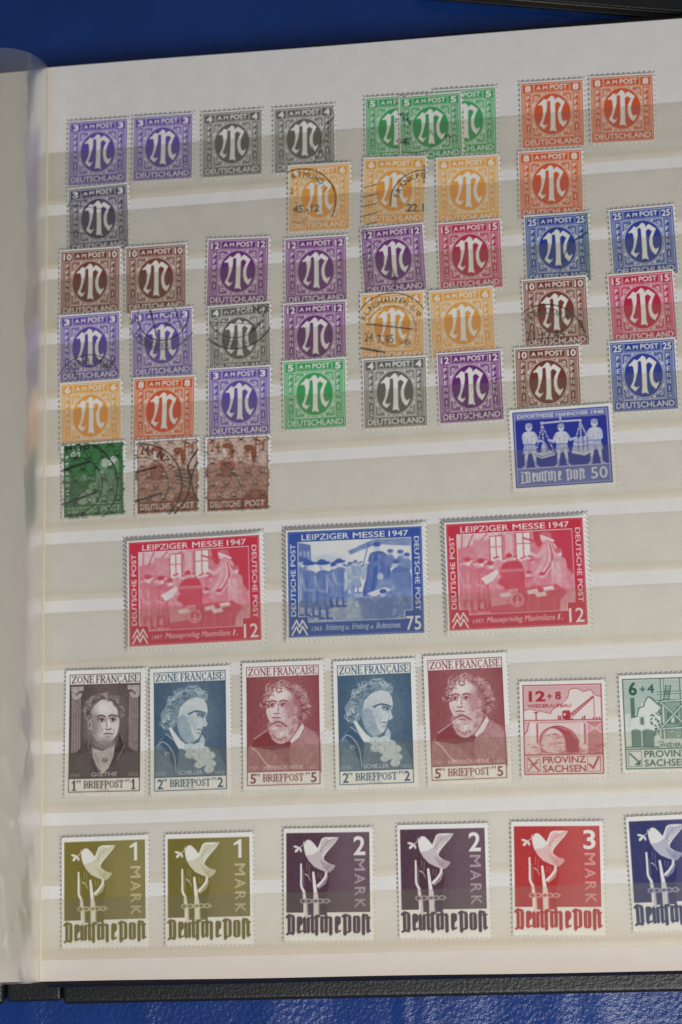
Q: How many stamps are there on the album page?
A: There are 58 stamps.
